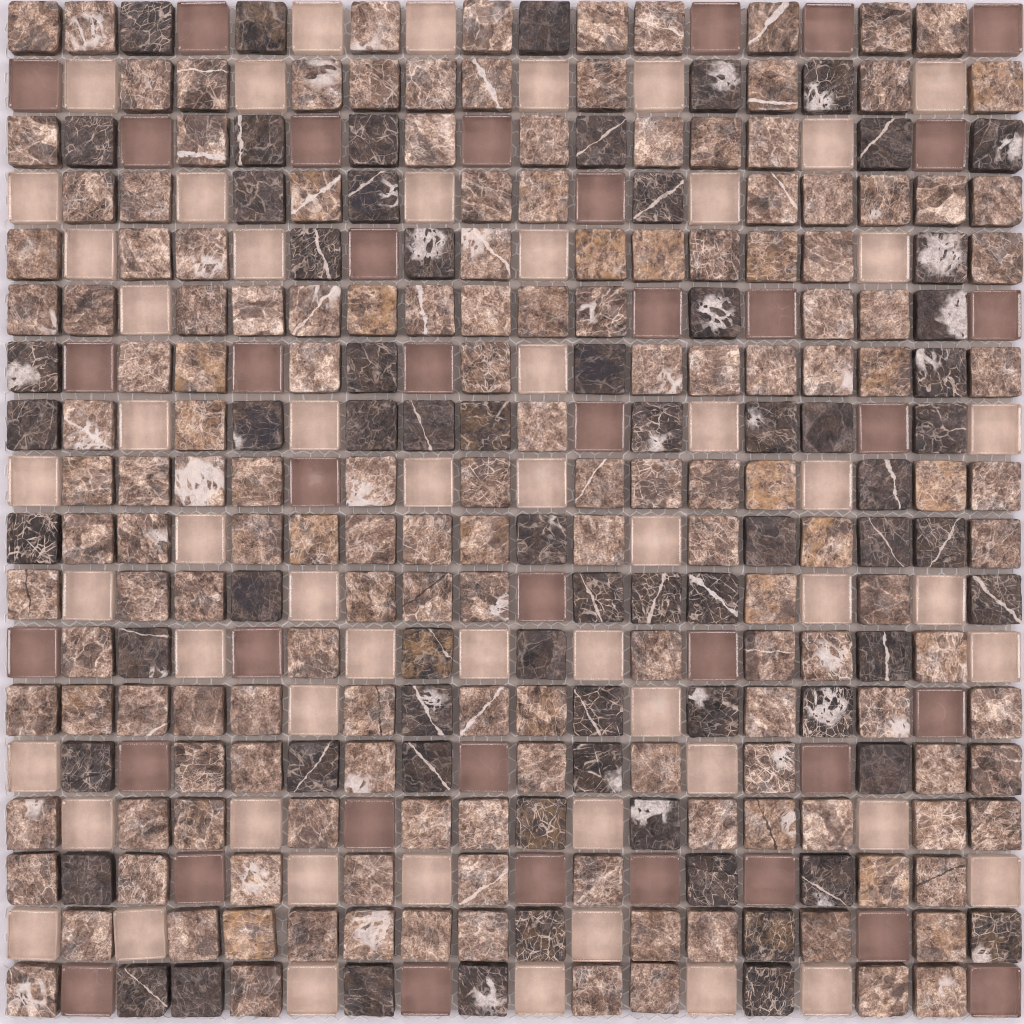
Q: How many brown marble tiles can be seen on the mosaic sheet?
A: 163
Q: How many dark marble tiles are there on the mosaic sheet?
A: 69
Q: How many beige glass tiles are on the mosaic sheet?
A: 55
